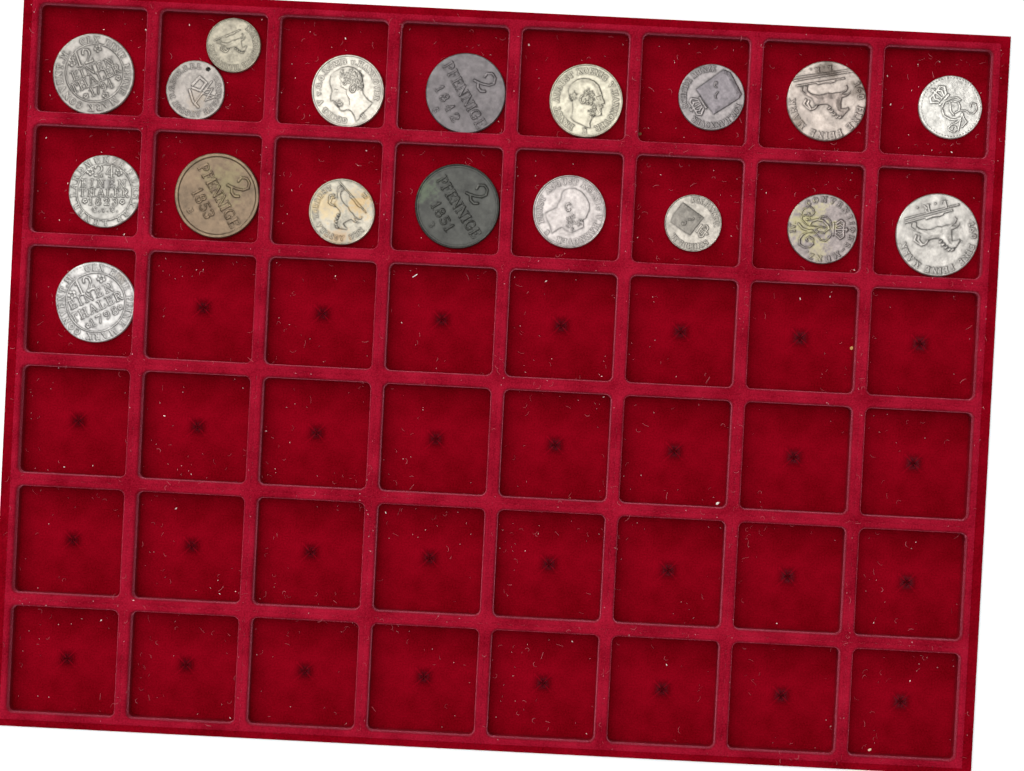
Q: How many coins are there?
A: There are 18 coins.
